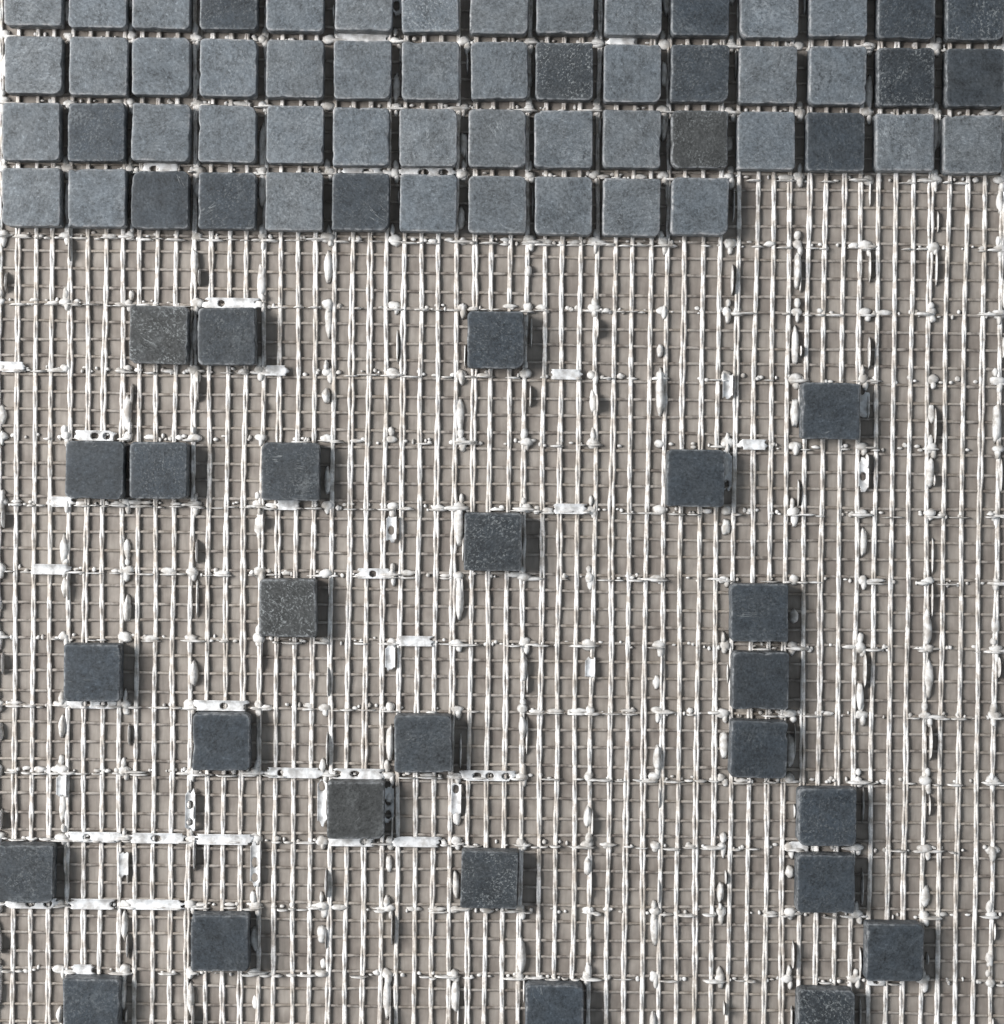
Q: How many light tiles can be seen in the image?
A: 42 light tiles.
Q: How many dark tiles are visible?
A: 40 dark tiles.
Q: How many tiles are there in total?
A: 82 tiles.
